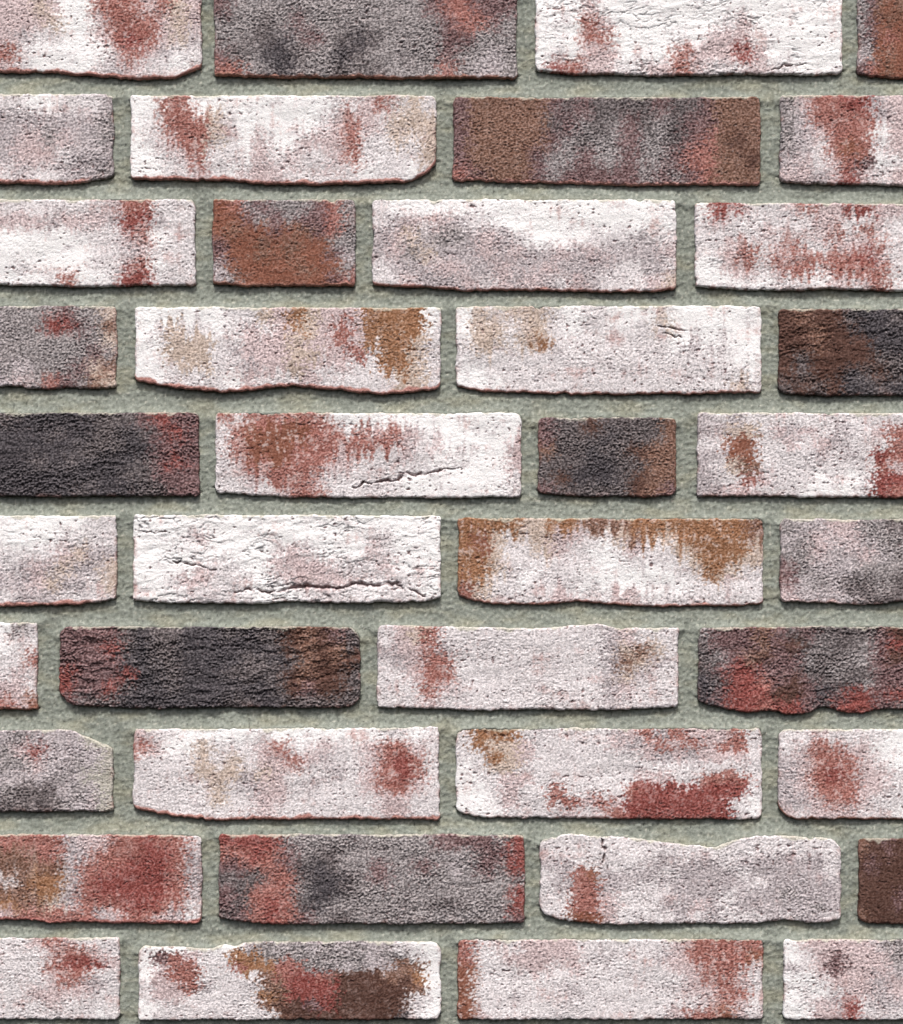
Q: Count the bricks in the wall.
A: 40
